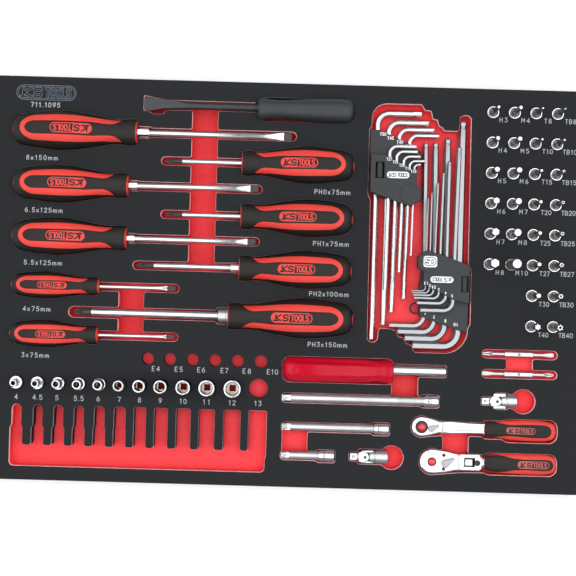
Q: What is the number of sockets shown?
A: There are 11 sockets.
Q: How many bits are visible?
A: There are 28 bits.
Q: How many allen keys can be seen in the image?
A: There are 19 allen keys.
